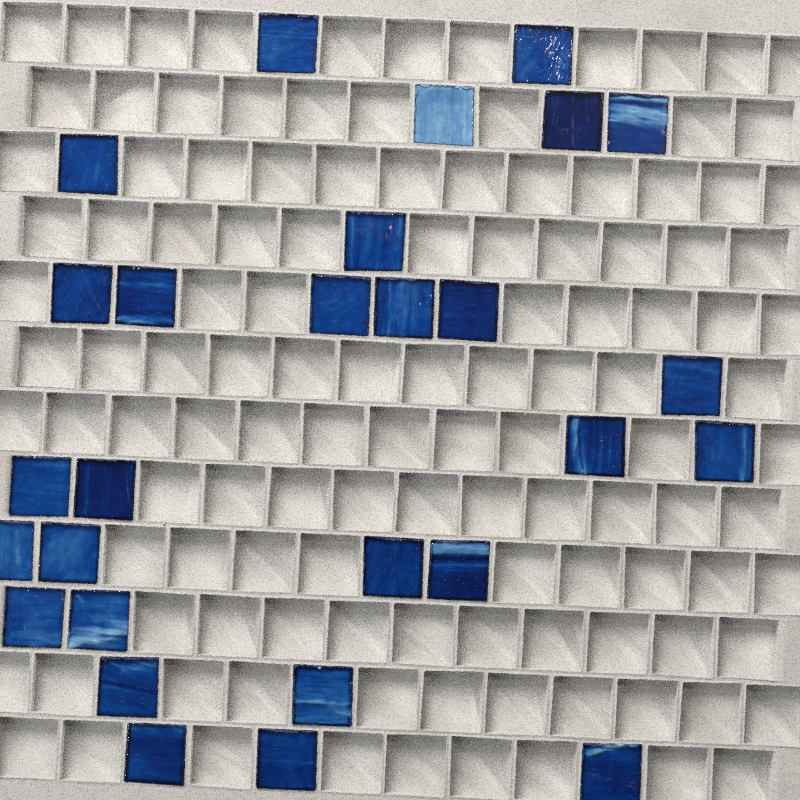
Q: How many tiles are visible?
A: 28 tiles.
